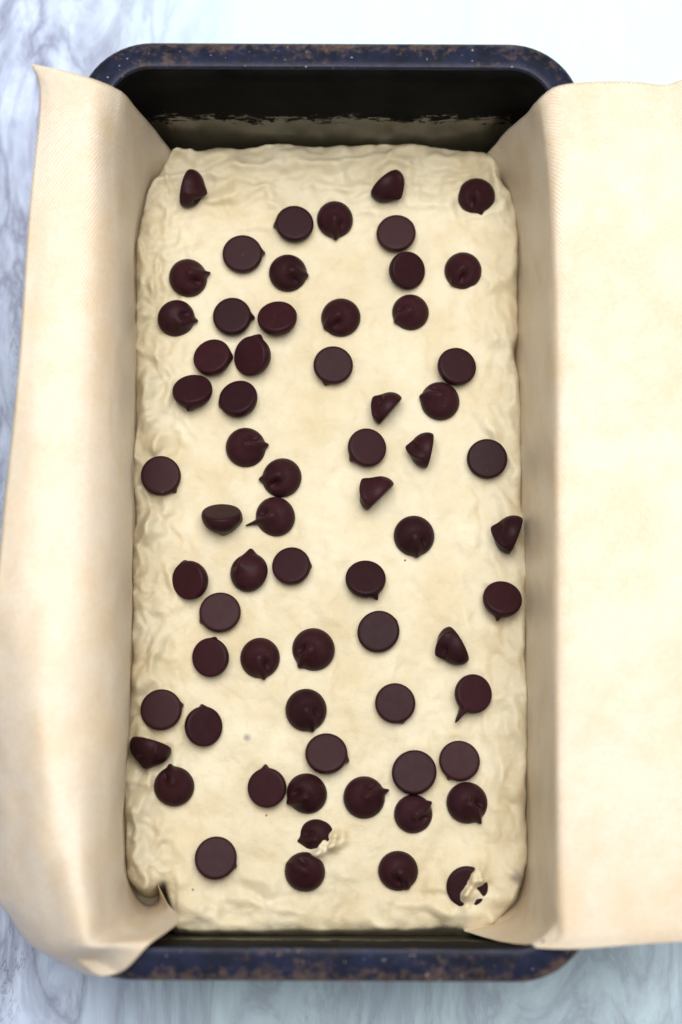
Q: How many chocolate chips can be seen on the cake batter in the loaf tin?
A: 66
